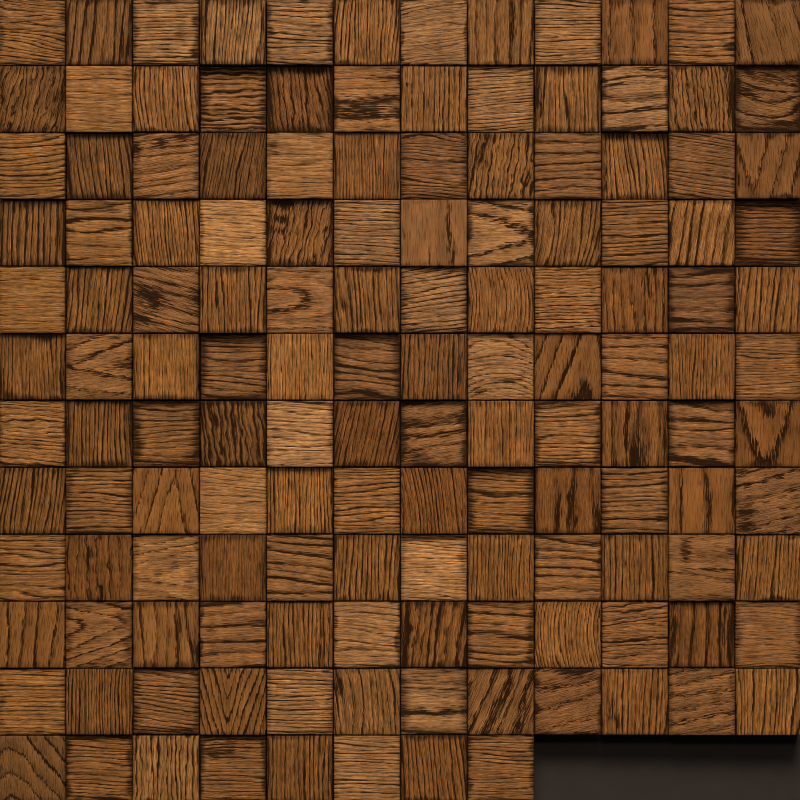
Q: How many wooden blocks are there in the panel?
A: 140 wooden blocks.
